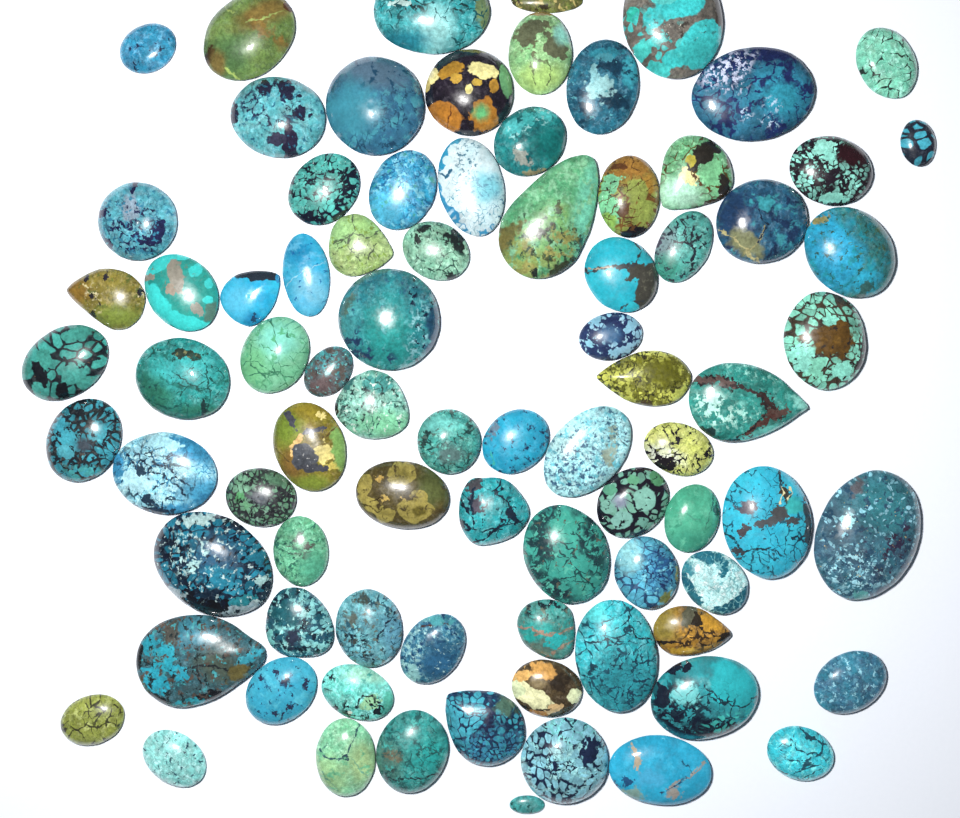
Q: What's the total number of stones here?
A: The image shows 82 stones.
